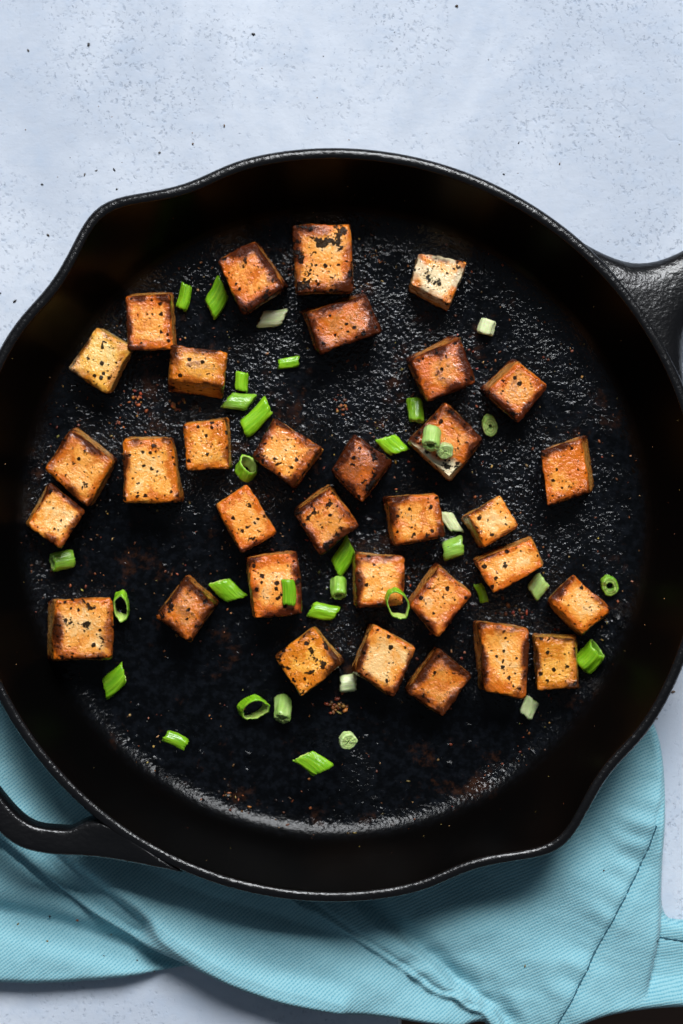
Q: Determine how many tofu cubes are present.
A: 33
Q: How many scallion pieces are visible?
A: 36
